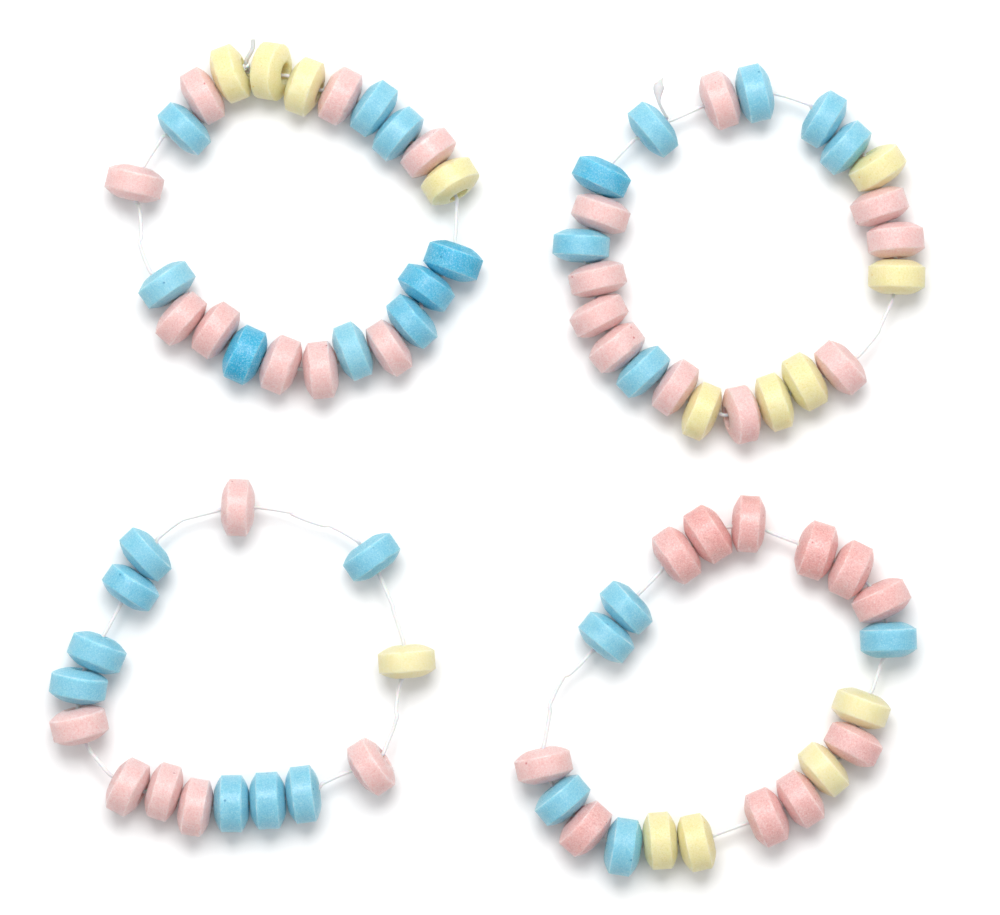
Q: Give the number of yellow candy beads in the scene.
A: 14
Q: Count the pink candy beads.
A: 36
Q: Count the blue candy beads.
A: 29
